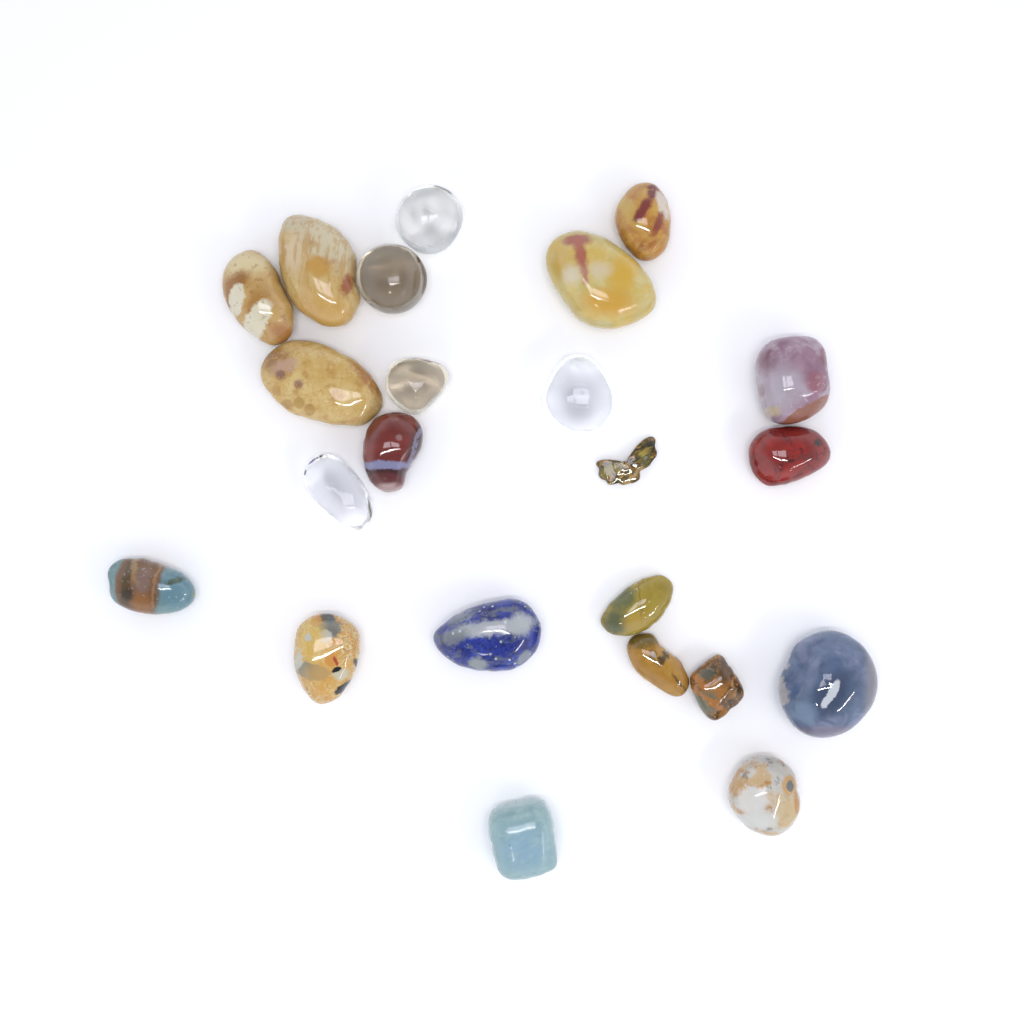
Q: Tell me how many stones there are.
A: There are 23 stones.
